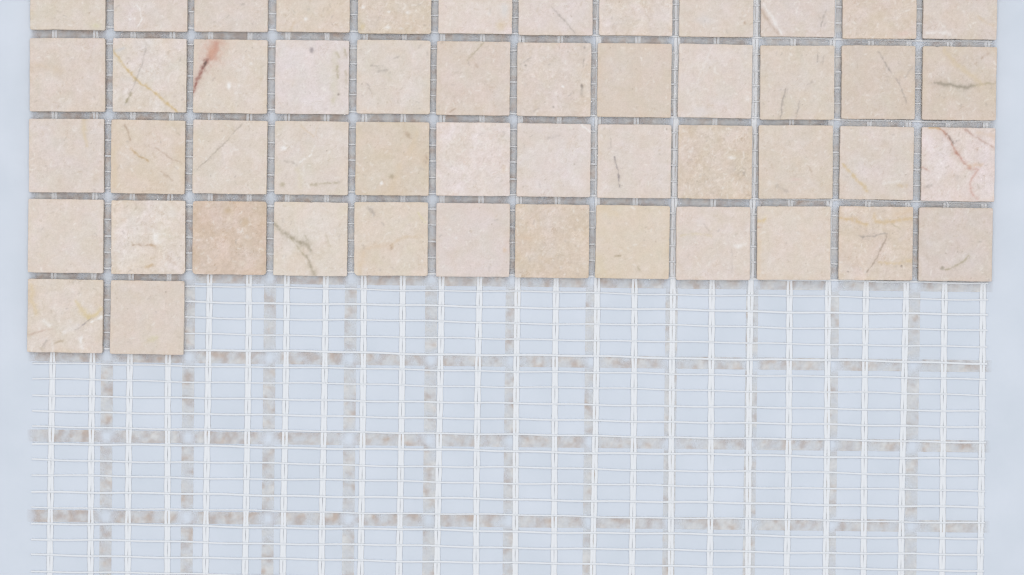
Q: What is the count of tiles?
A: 50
